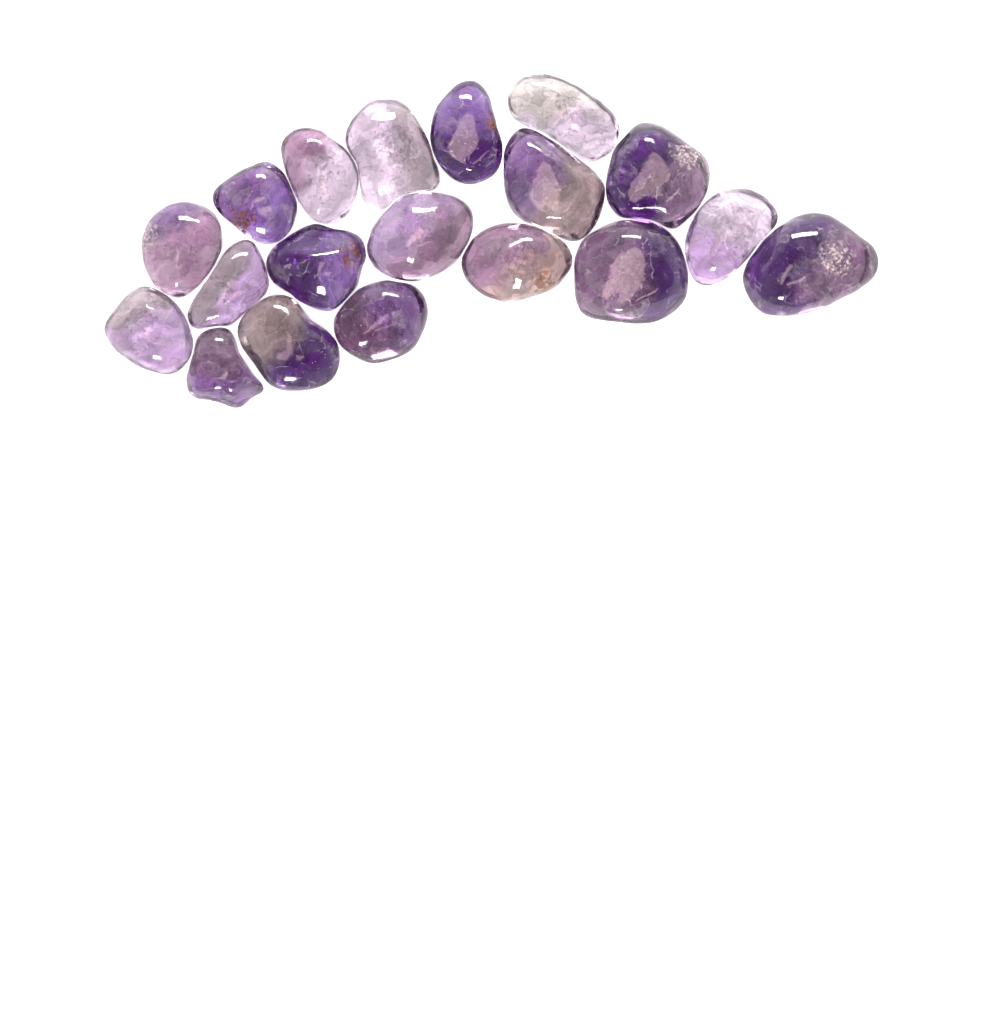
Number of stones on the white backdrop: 19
